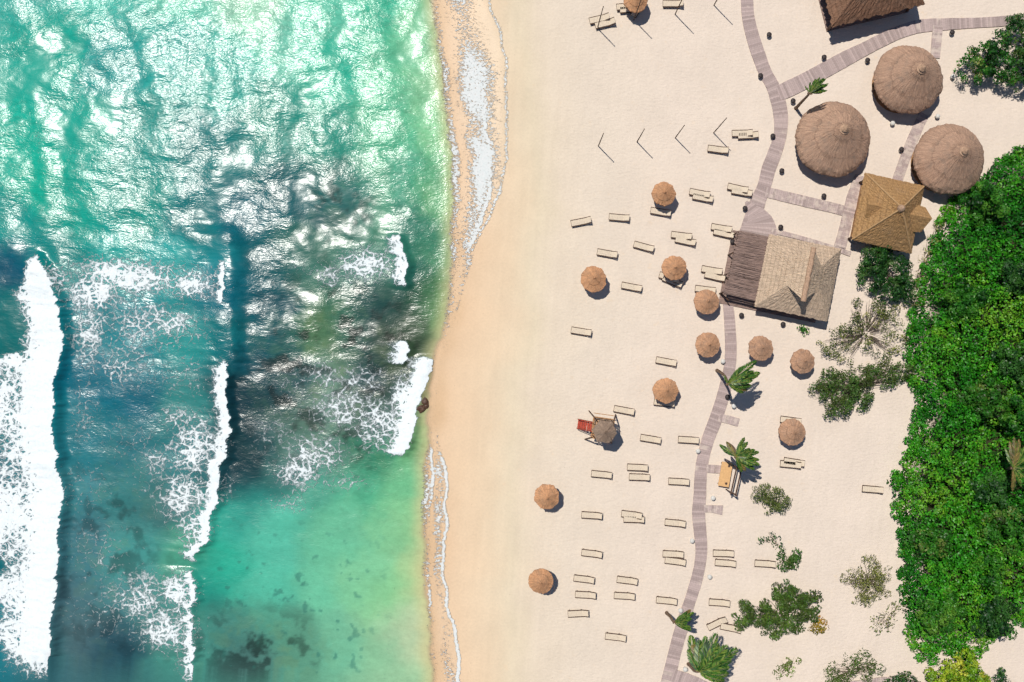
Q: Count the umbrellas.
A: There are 12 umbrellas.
